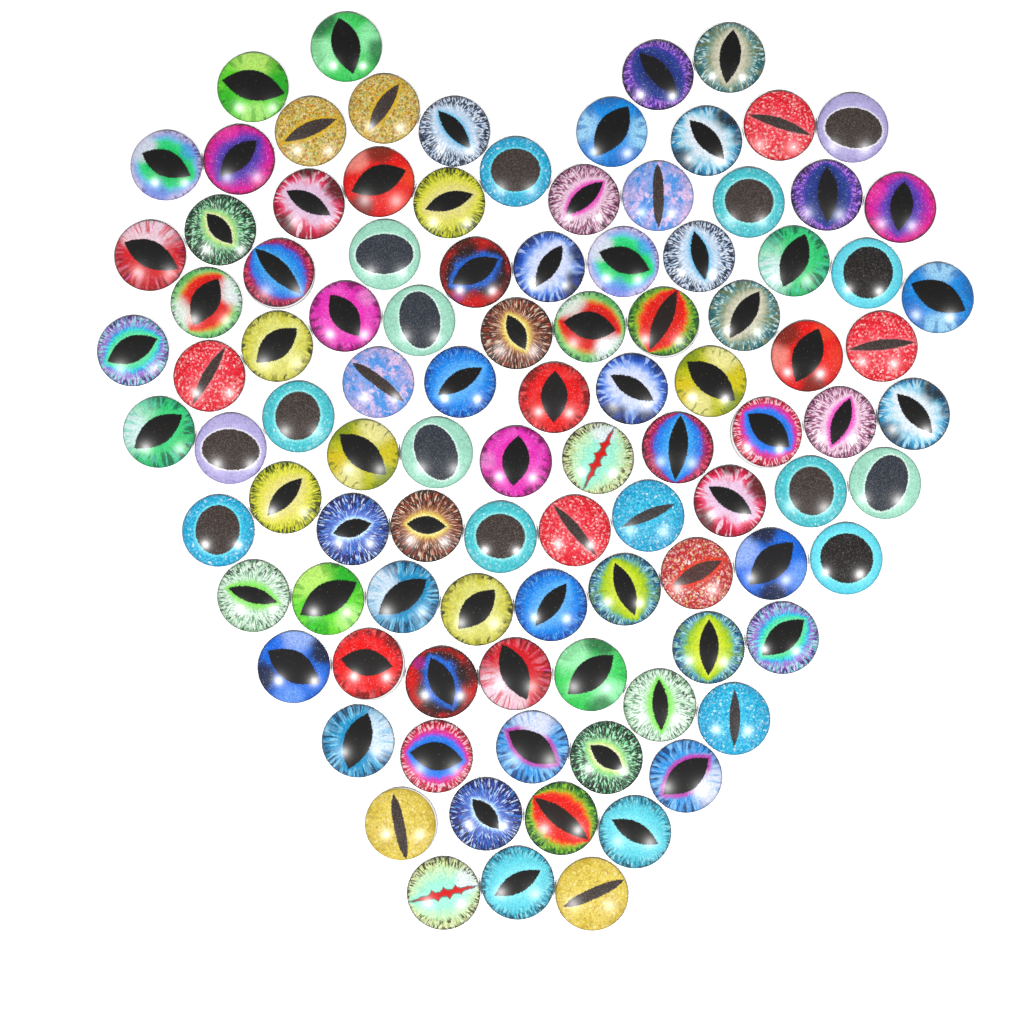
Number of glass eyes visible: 101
